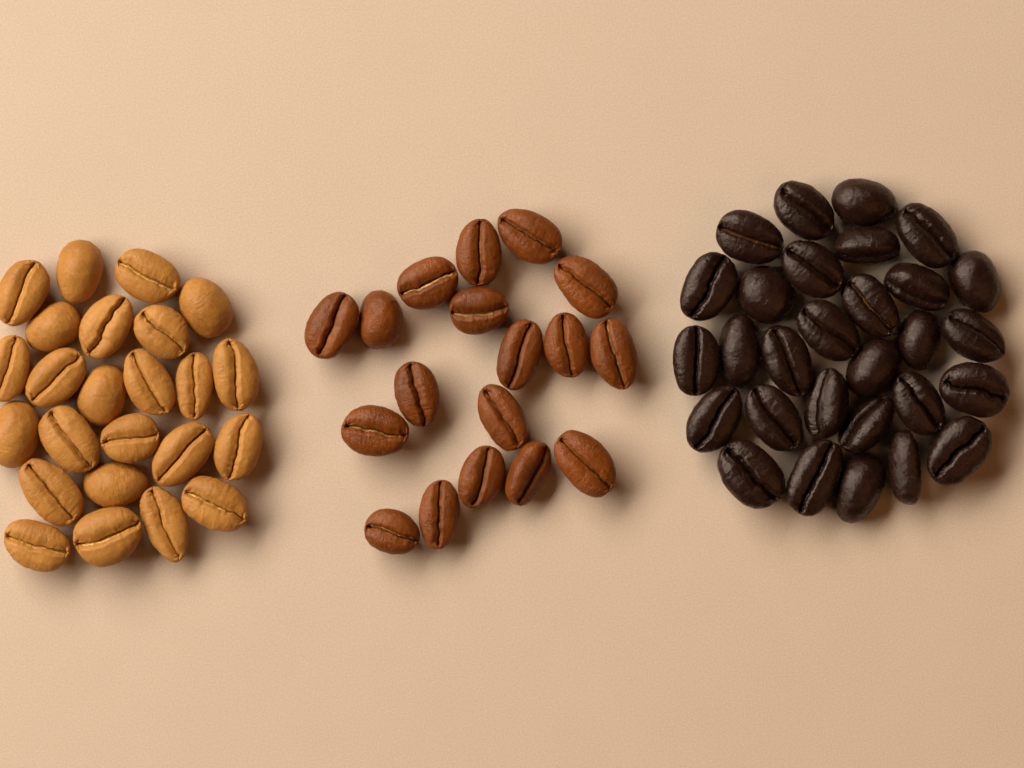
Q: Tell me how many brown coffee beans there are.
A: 18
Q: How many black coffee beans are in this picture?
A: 29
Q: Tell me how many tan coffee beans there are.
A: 24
